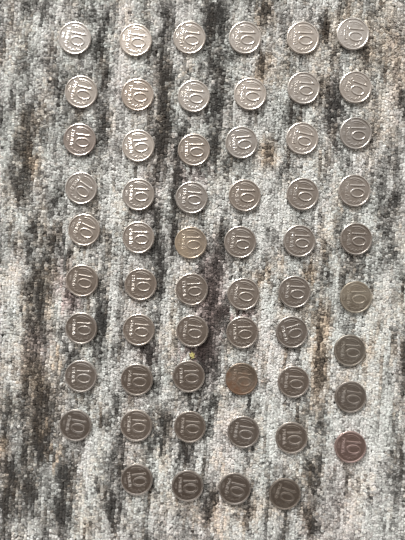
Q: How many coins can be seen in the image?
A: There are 58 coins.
